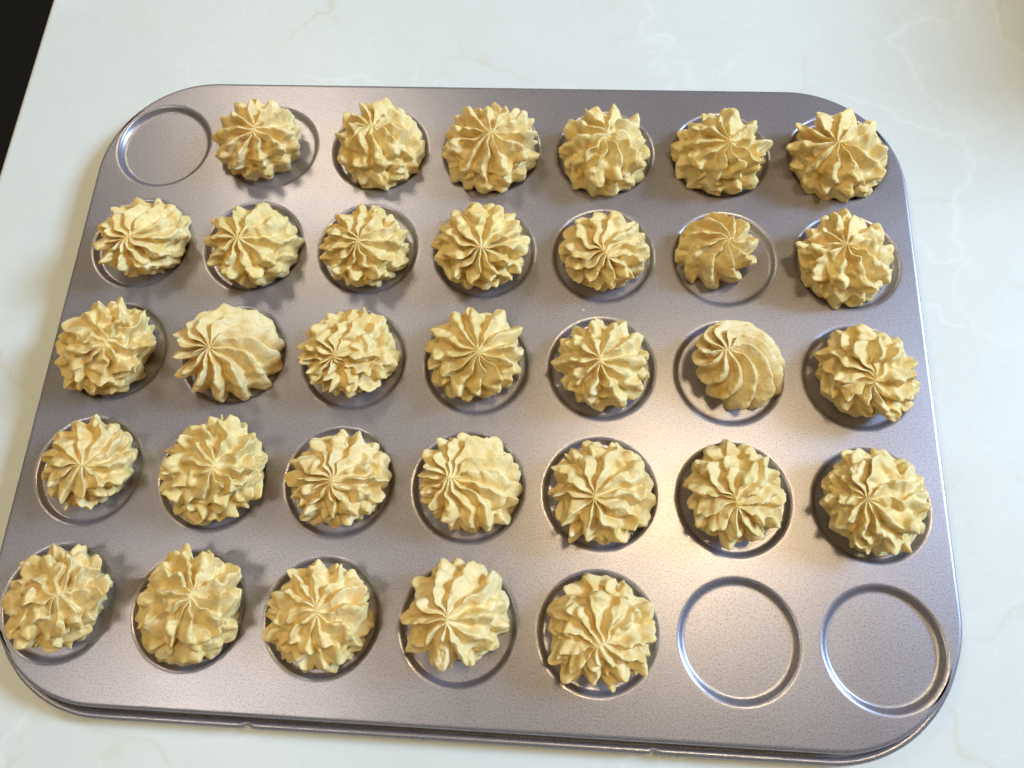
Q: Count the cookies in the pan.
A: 32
